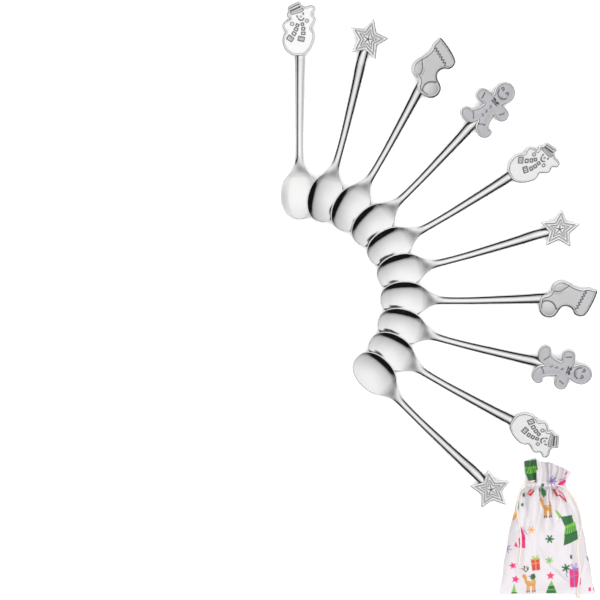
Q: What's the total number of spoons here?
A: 10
